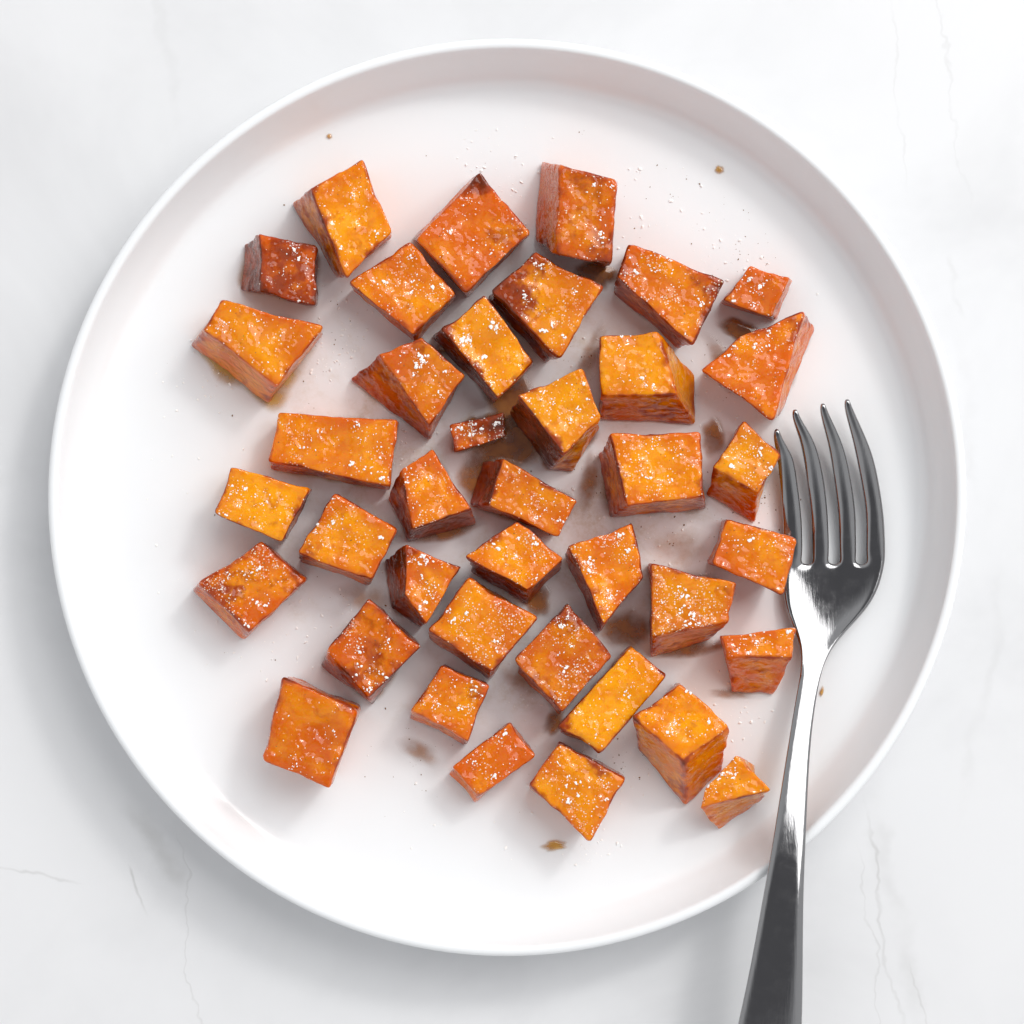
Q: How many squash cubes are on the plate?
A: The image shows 39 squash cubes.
